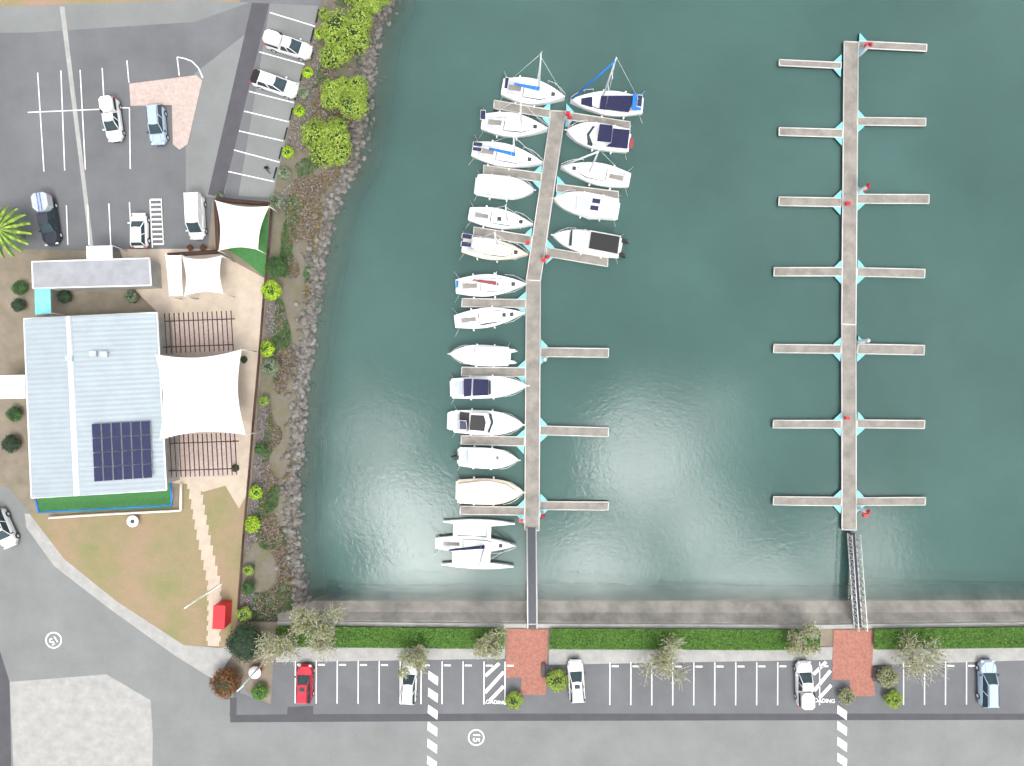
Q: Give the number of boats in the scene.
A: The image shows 19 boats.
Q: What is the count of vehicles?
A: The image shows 13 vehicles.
